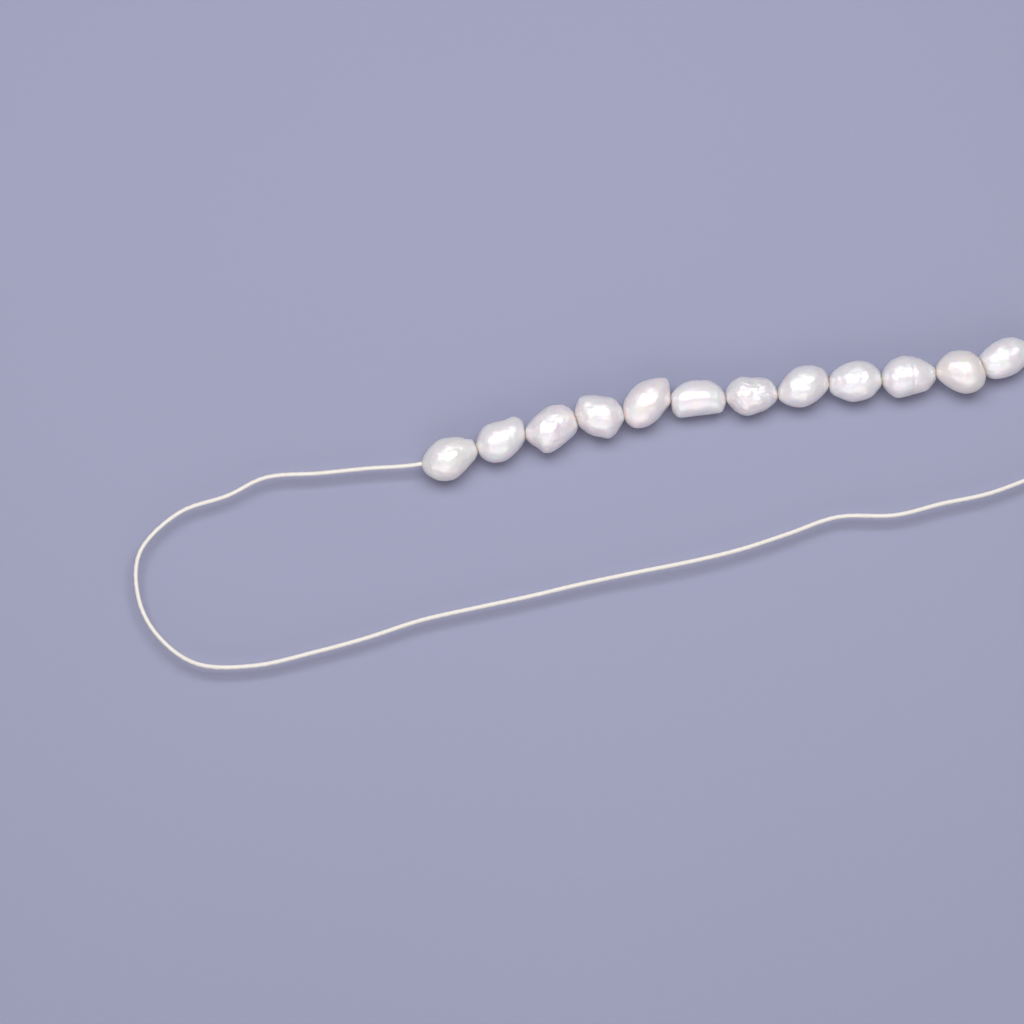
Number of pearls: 12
